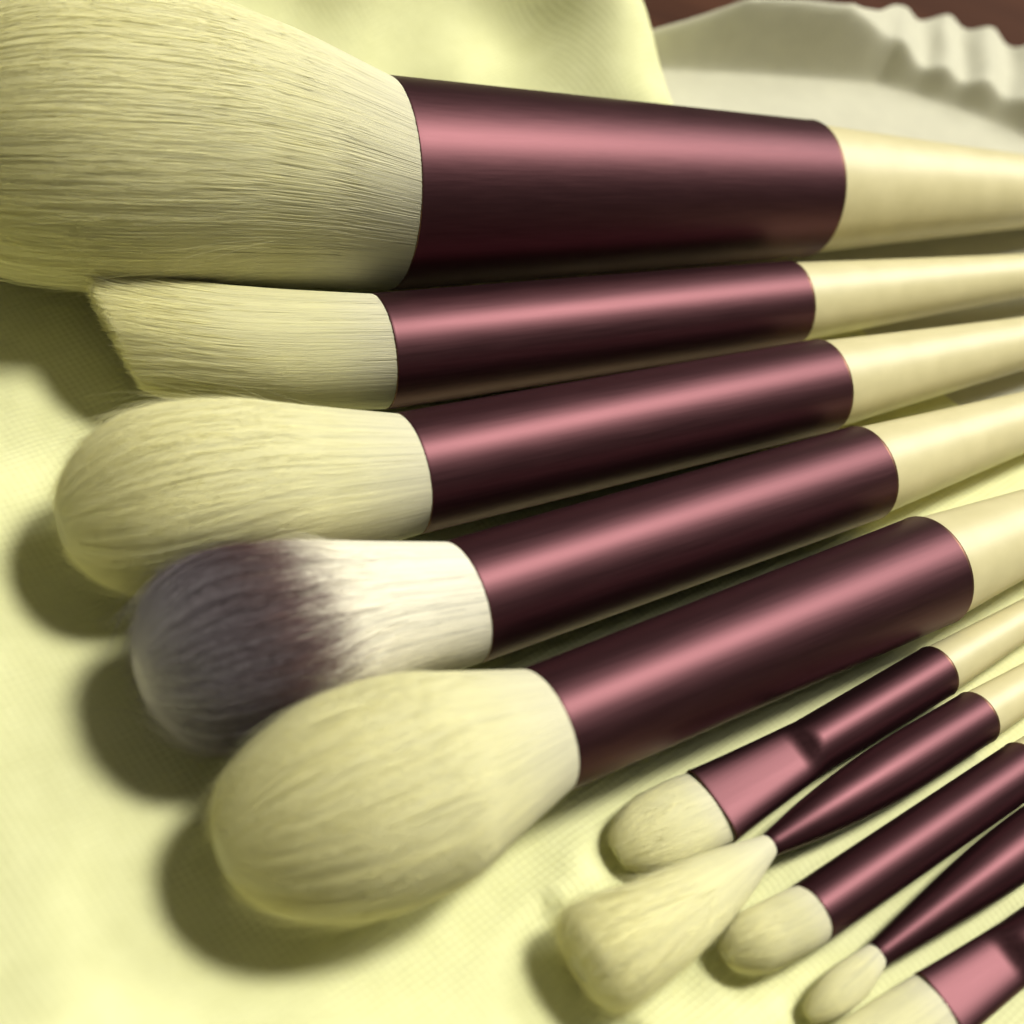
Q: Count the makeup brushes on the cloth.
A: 10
